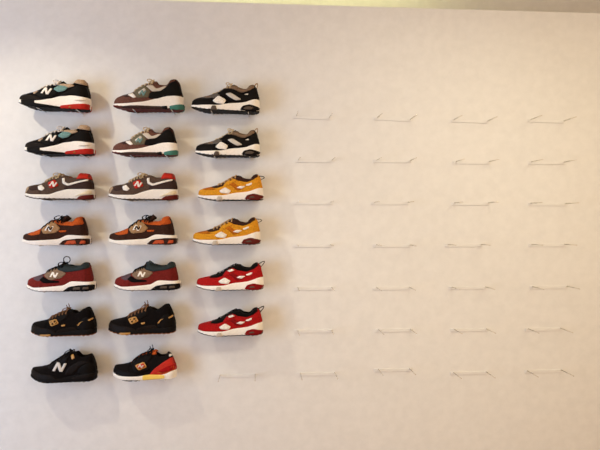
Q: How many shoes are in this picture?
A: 20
